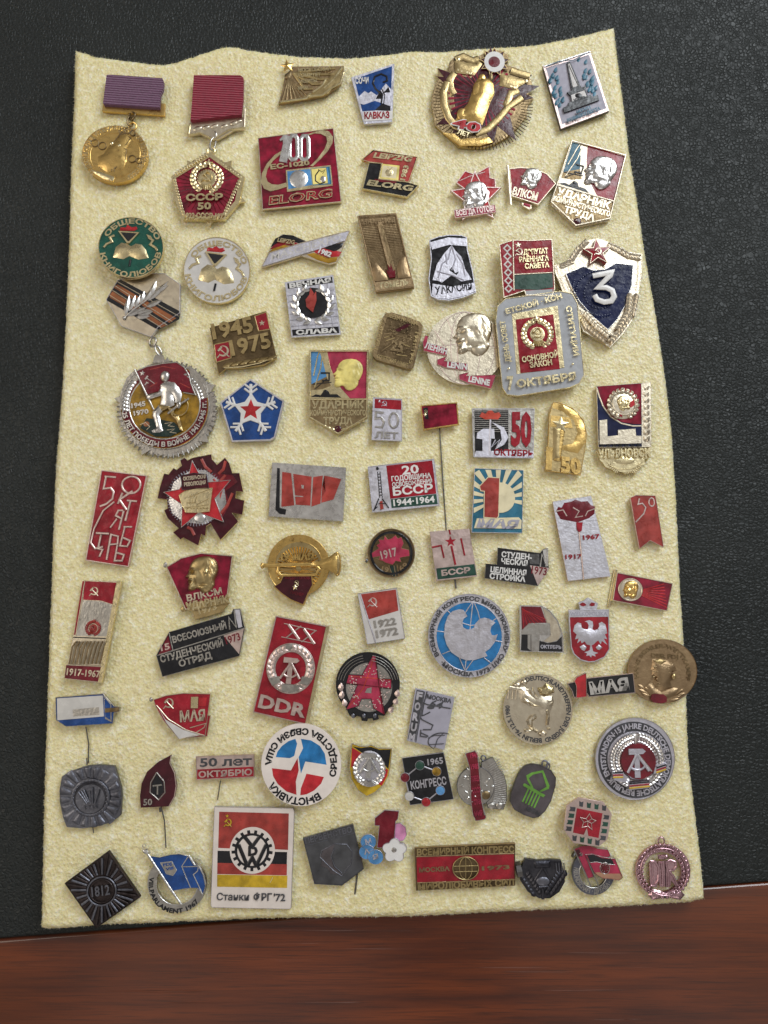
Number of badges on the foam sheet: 77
